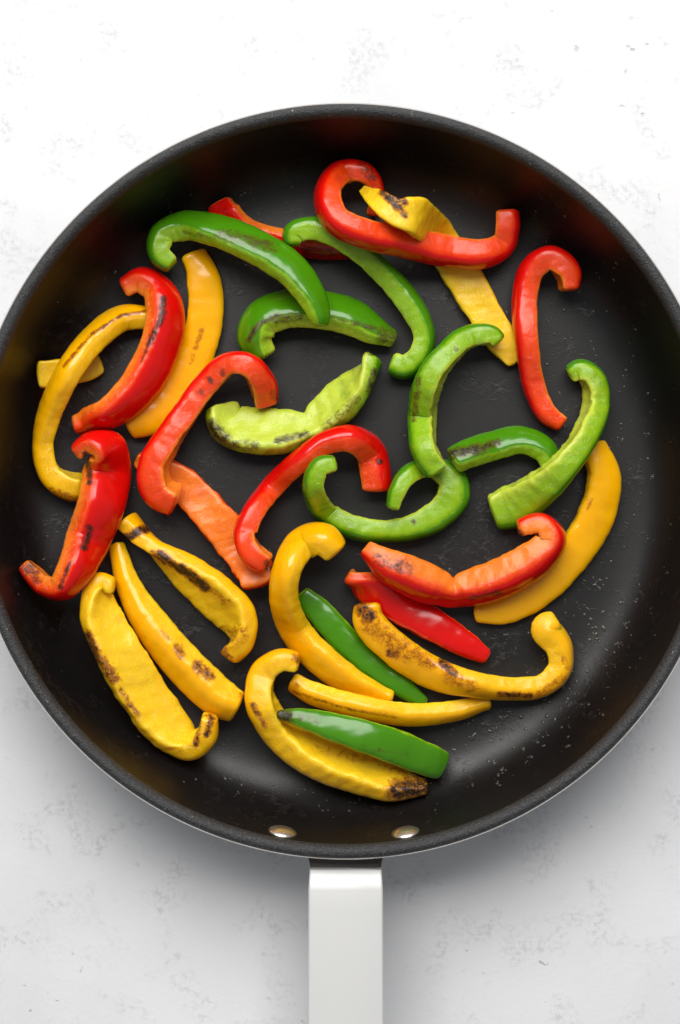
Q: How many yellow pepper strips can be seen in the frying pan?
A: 12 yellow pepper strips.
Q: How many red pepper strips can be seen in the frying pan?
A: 10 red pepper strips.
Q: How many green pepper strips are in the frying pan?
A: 10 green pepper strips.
